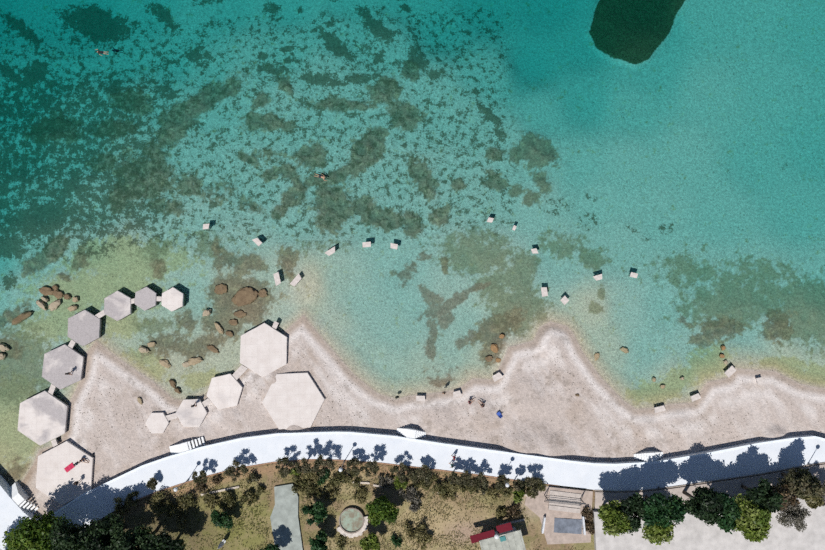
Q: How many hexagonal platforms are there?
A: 12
